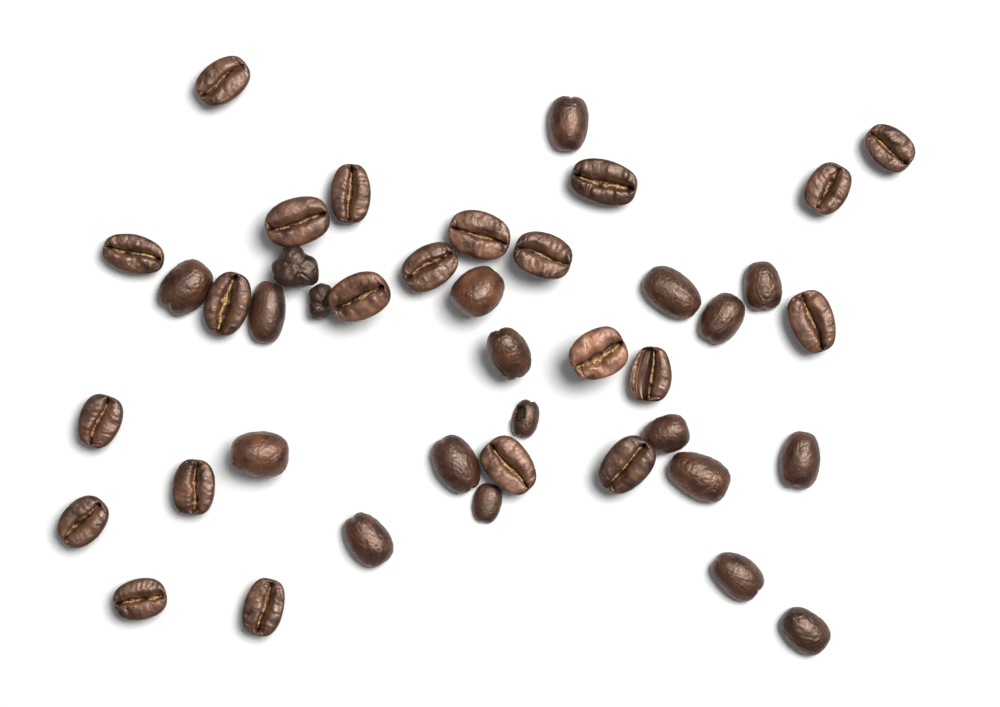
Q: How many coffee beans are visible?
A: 42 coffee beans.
